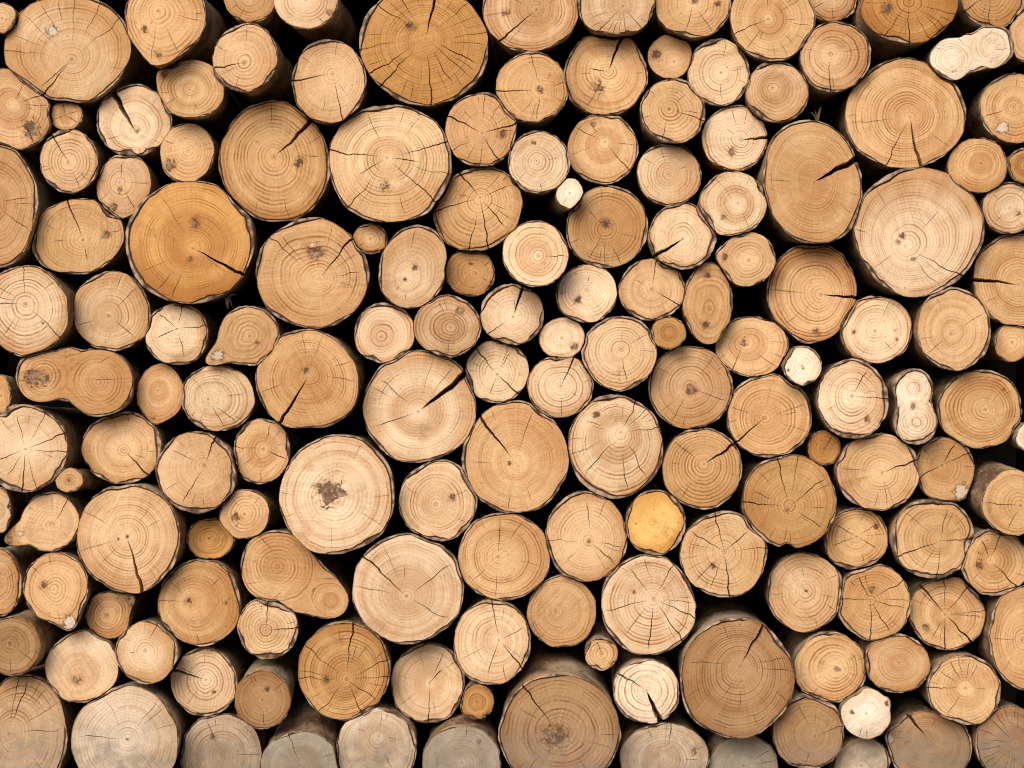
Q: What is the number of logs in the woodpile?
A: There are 162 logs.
